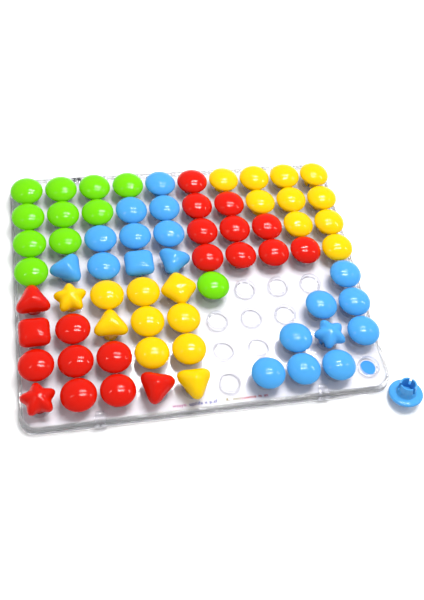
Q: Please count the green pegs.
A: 11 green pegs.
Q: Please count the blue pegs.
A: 20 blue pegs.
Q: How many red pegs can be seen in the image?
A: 20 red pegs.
